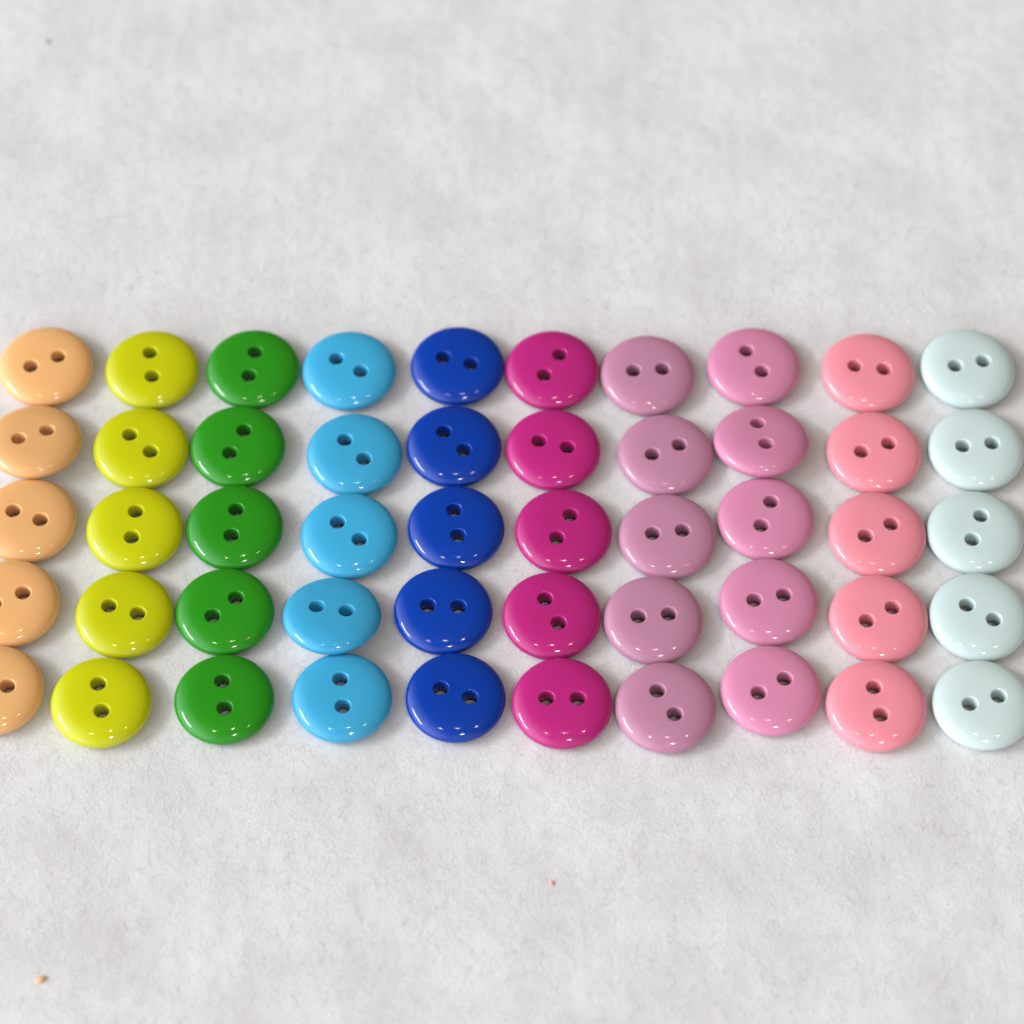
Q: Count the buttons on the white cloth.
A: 50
